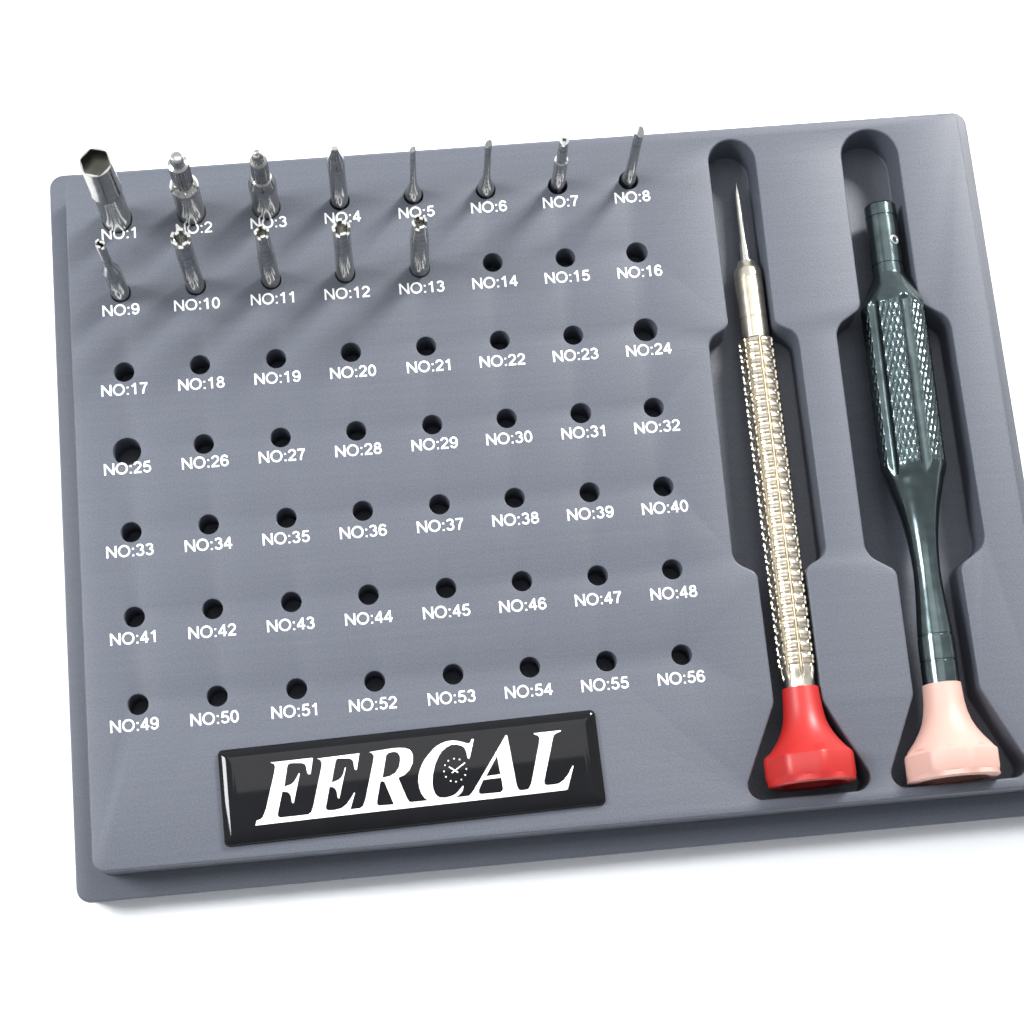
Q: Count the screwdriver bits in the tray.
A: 13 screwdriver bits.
